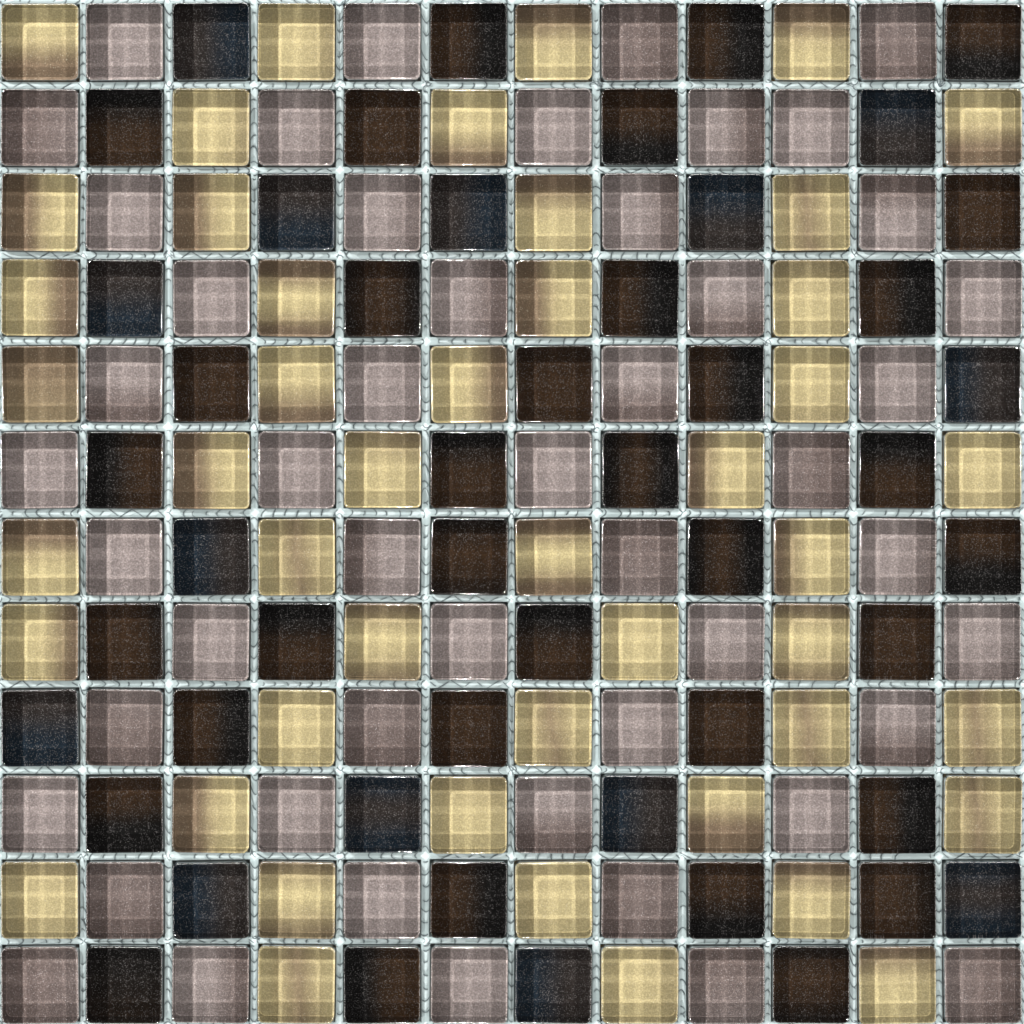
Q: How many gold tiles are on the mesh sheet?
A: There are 46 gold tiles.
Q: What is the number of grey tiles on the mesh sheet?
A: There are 49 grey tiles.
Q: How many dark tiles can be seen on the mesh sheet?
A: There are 49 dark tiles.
